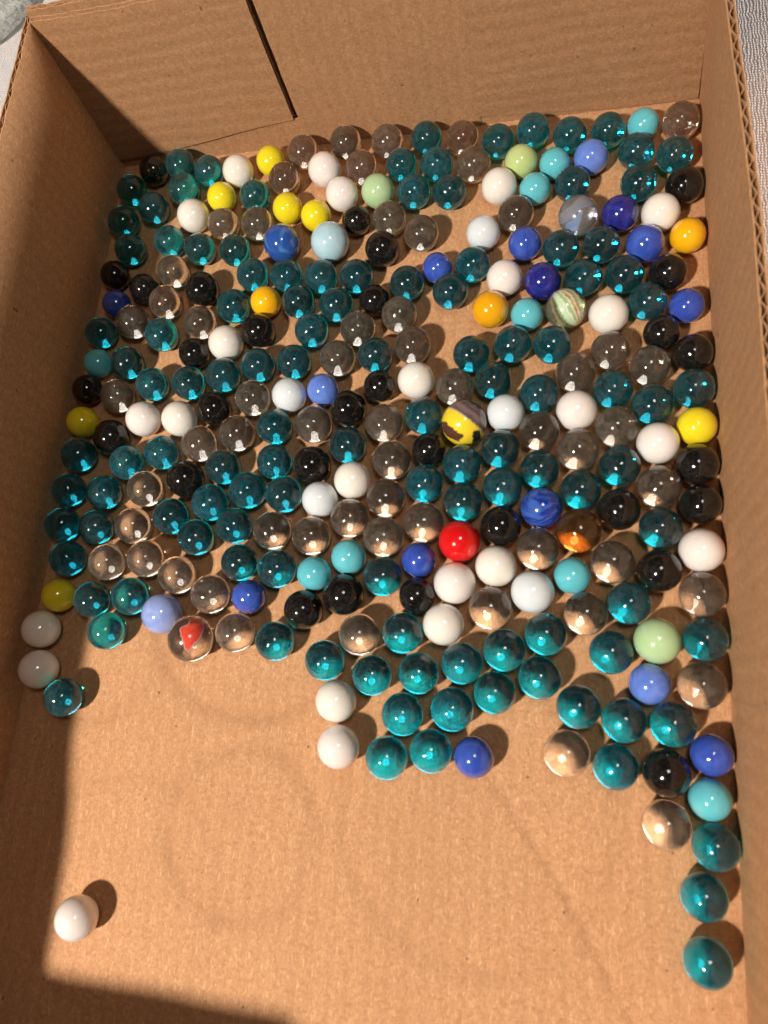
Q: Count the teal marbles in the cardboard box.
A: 116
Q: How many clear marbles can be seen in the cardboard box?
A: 58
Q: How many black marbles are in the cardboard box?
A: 30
